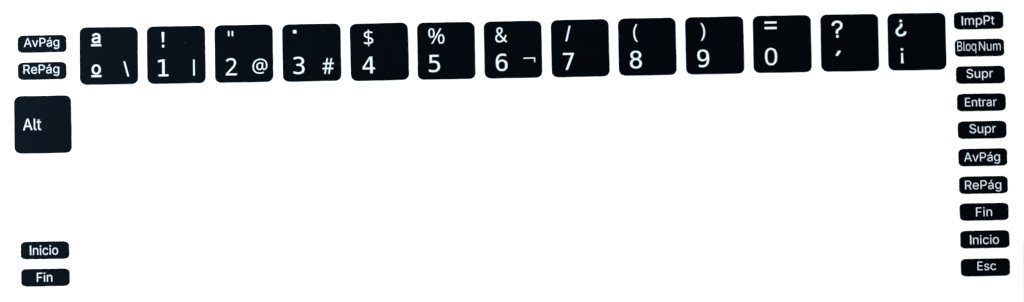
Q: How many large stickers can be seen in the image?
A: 14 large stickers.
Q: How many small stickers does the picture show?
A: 14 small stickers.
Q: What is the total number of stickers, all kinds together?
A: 28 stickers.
